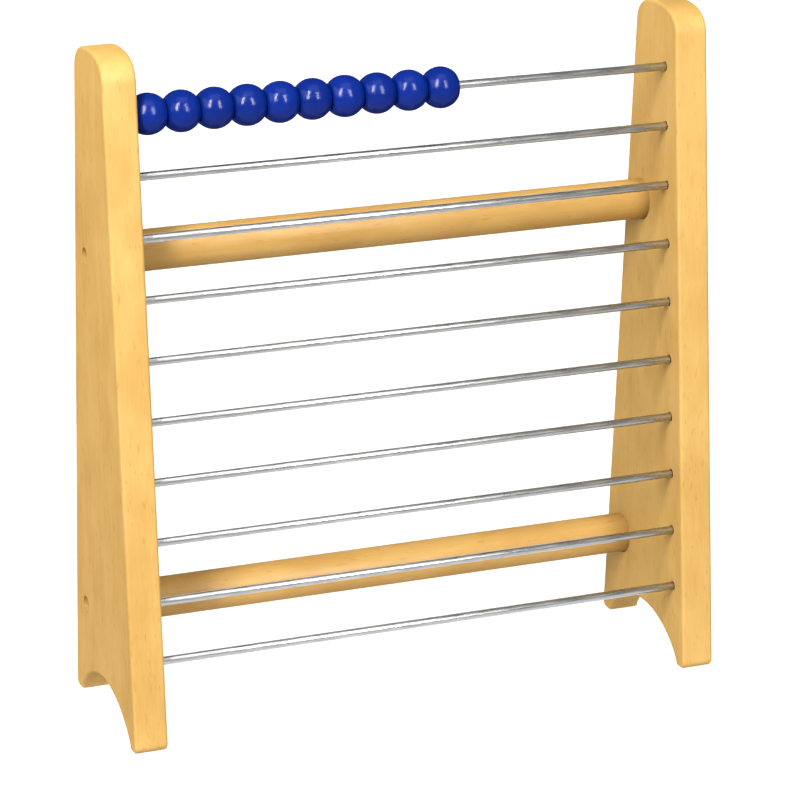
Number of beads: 10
